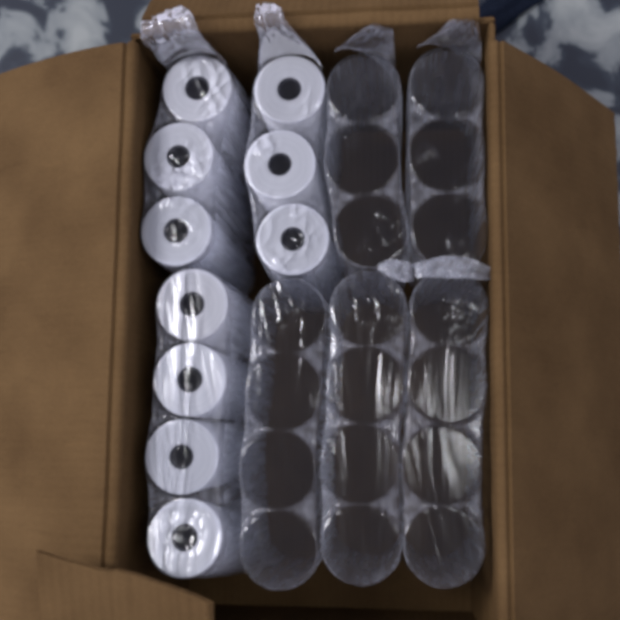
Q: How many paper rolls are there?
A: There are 10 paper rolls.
